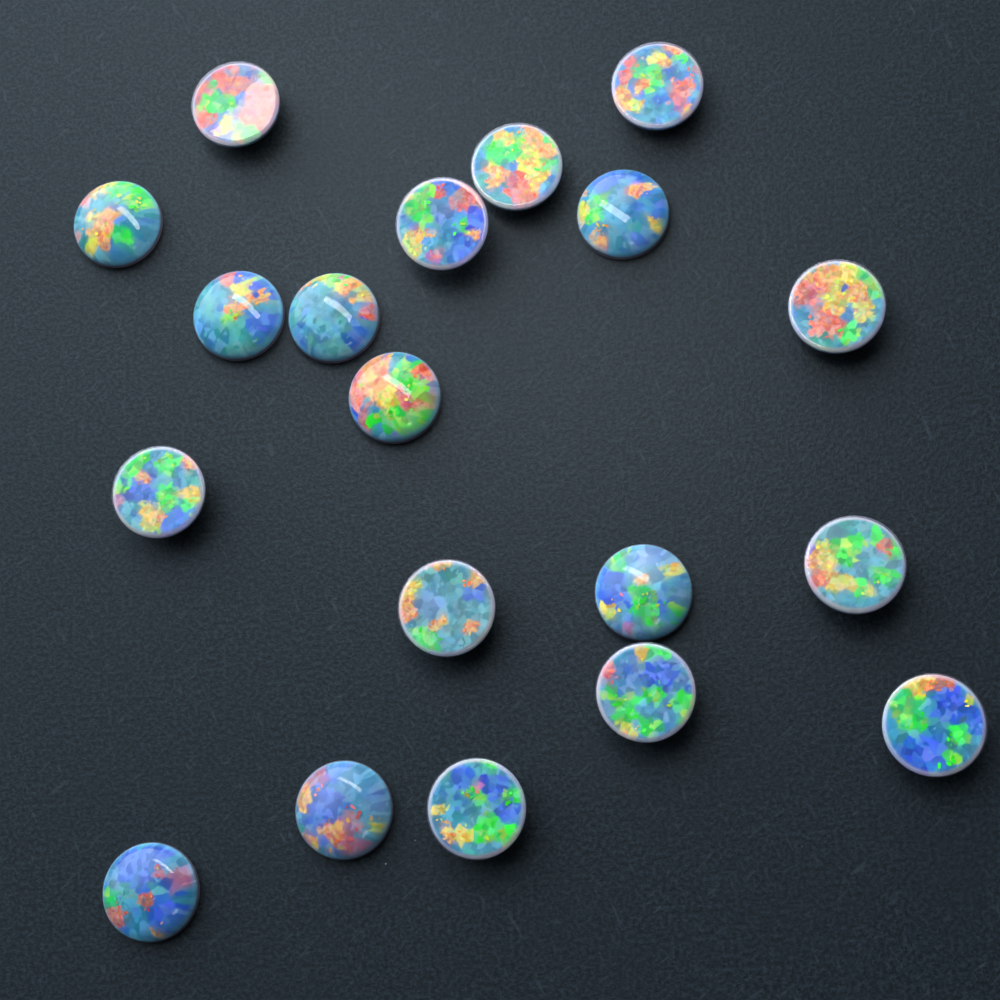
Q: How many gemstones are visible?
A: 19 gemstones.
